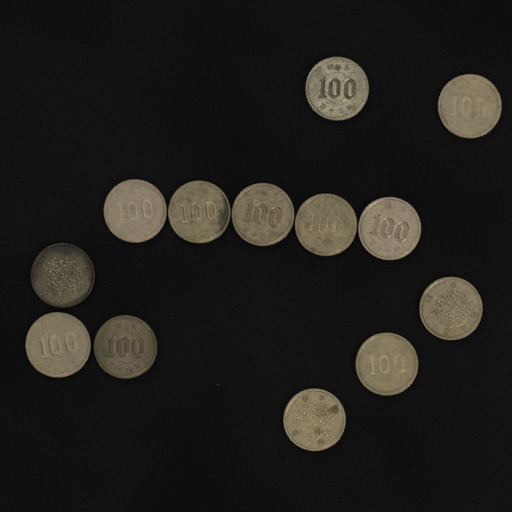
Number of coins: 13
